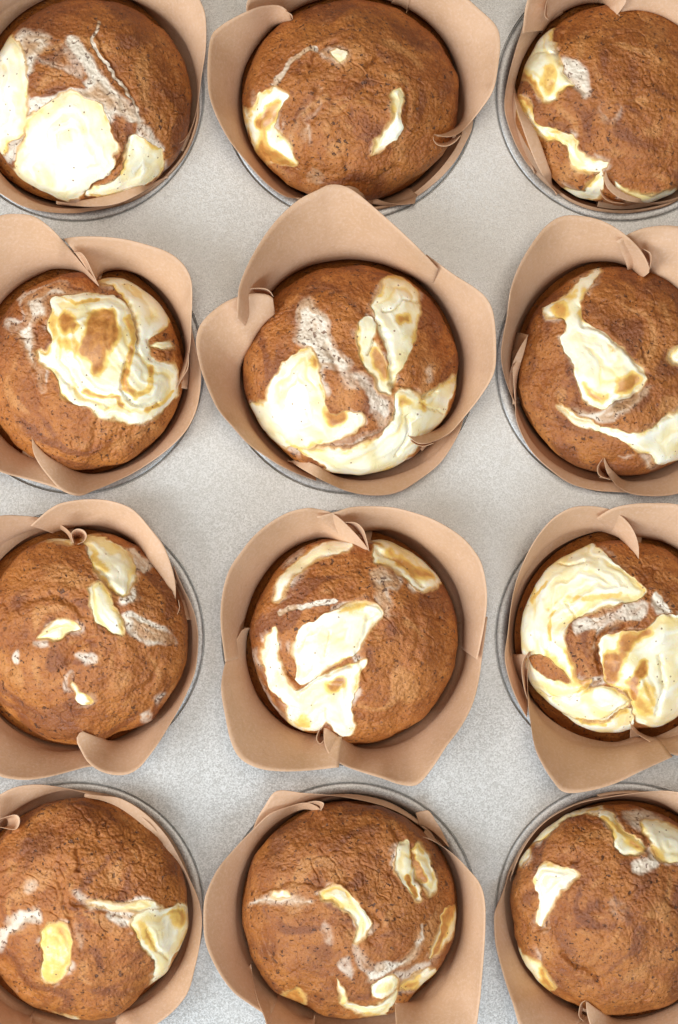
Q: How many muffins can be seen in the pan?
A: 12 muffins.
